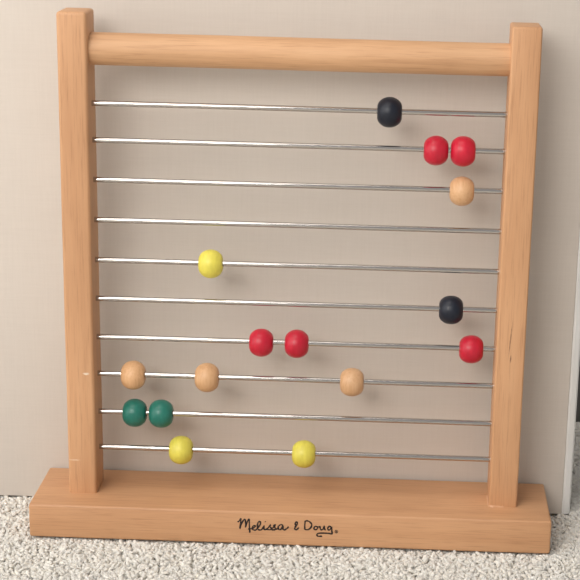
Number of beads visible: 16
